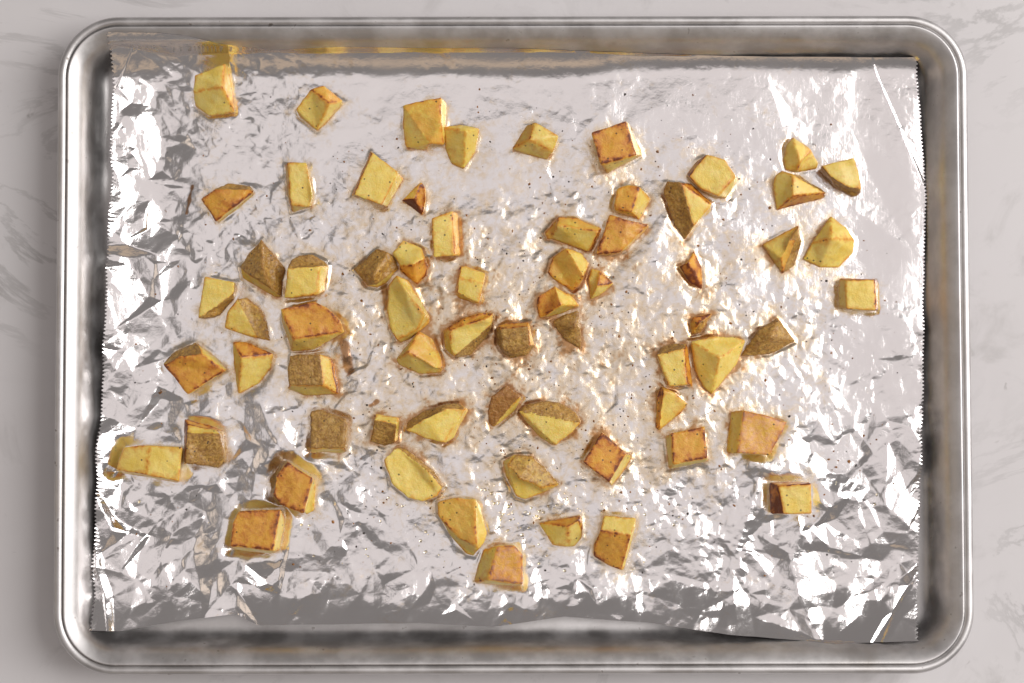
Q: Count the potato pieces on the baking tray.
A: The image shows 66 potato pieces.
